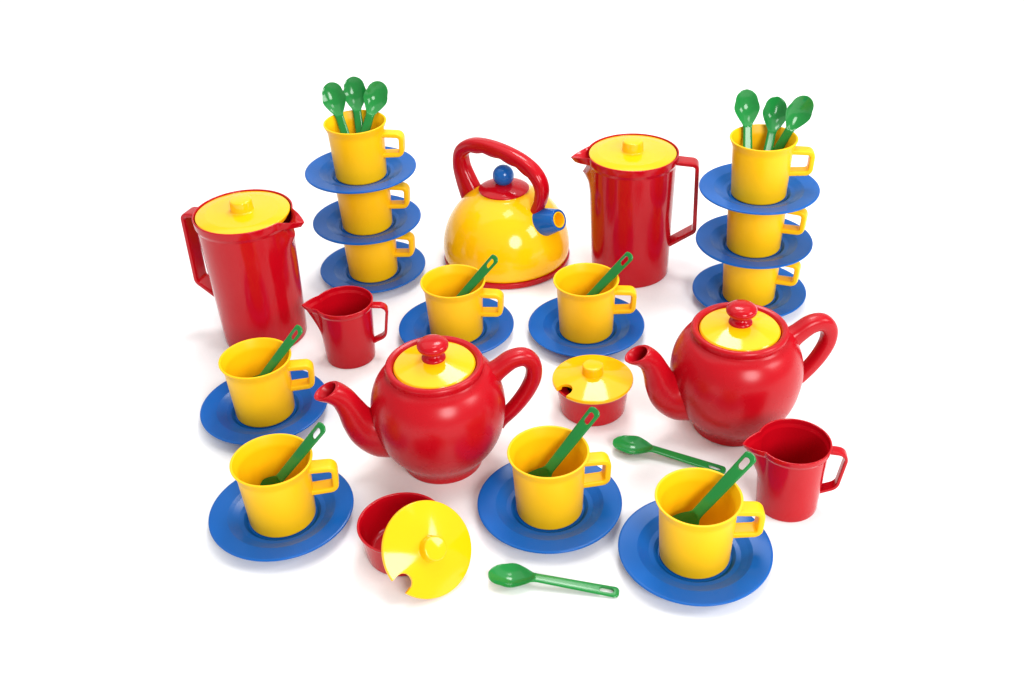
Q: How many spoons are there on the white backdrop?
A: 14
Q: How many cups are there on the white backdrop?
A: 12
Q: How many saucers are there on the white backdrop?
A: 12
